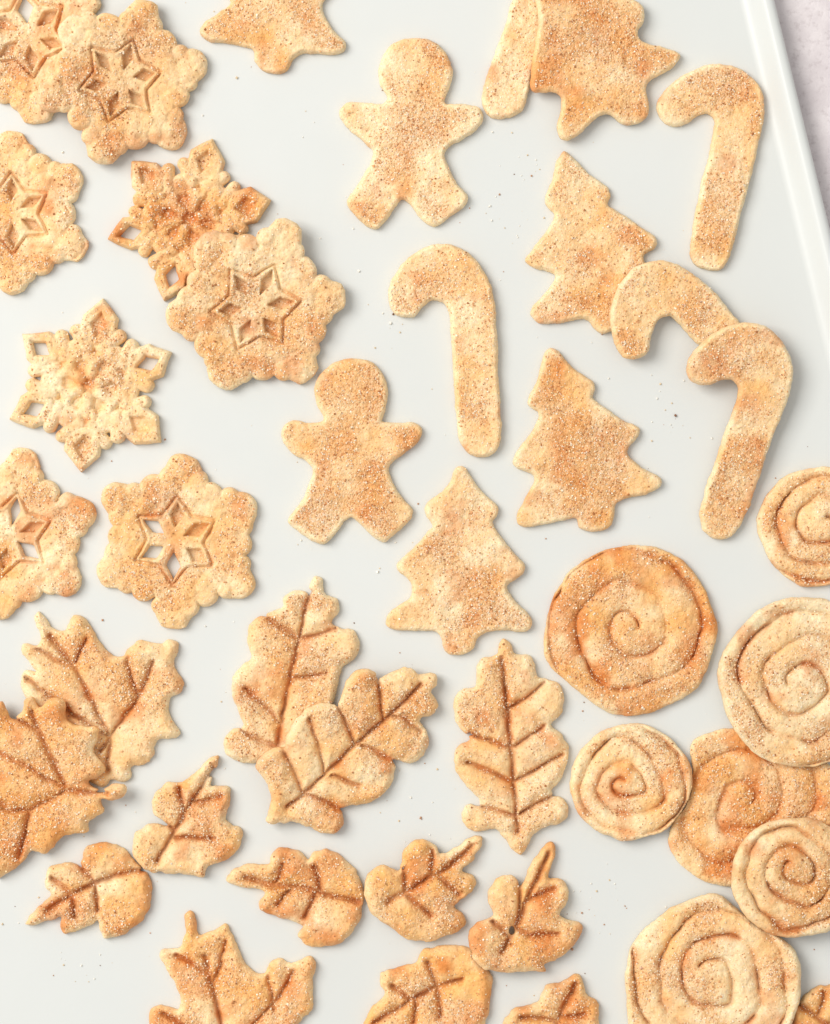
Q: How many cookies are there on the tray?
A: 41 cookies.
